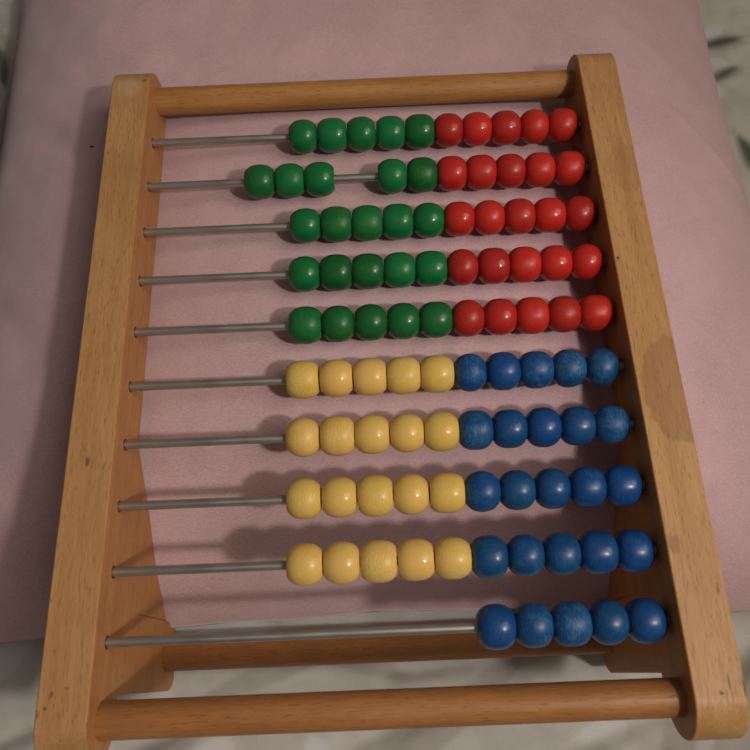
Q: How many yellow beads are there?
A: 20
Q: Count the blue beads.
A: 25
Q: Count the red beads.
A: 25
